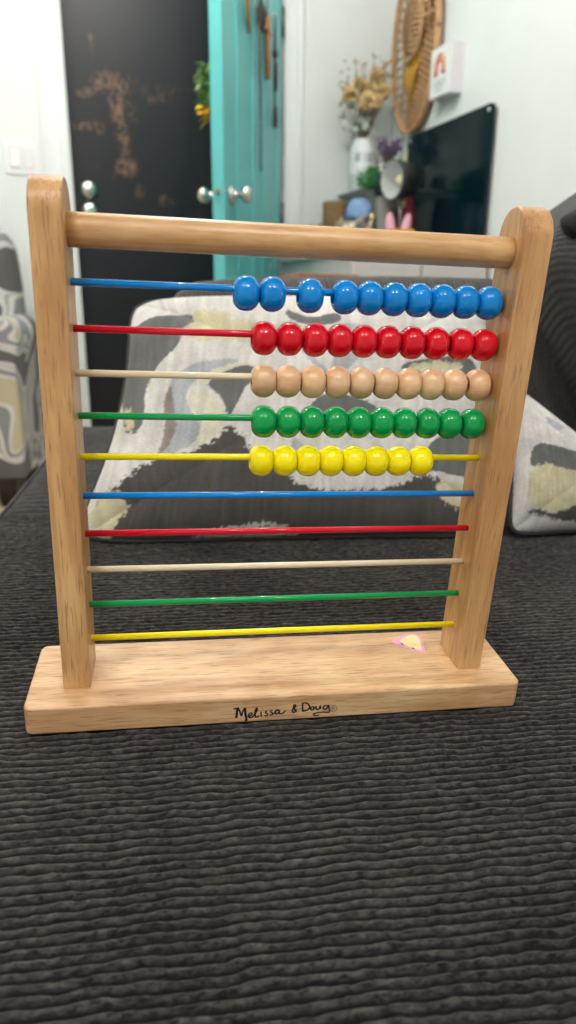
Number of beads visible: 48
